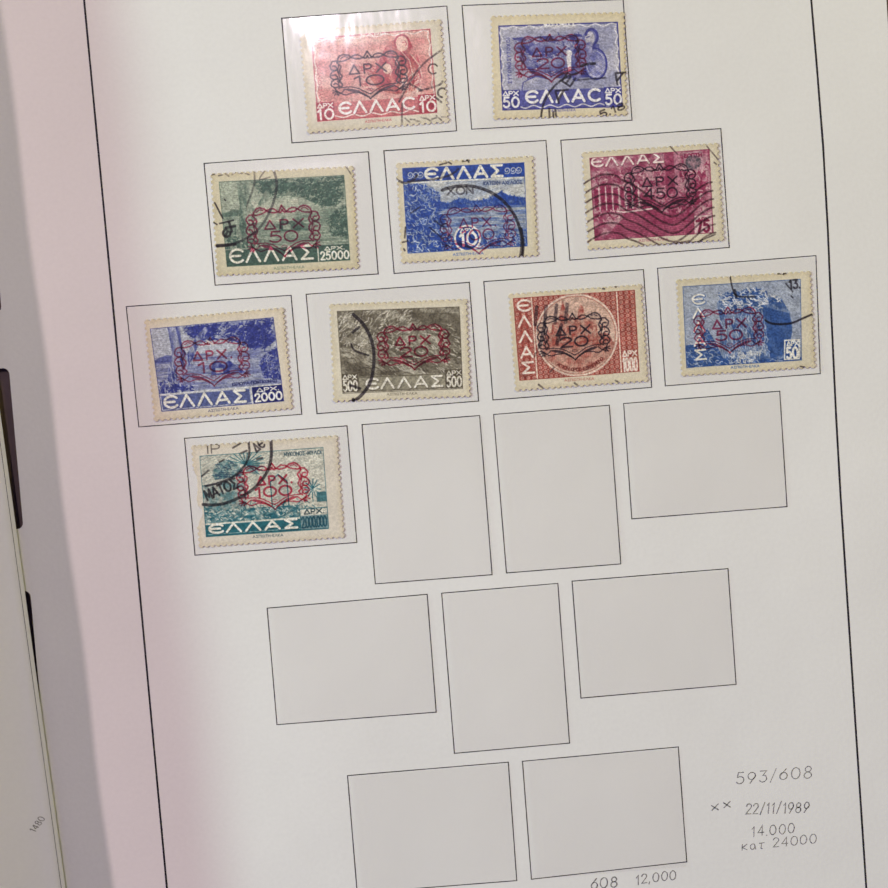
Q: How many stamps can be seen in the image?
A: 10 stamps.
